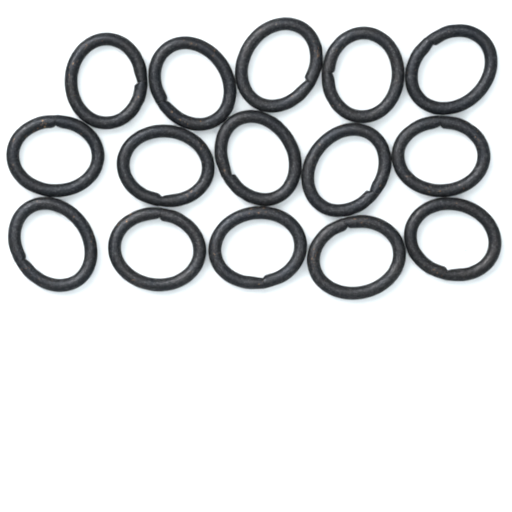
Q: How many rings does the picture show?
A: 15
